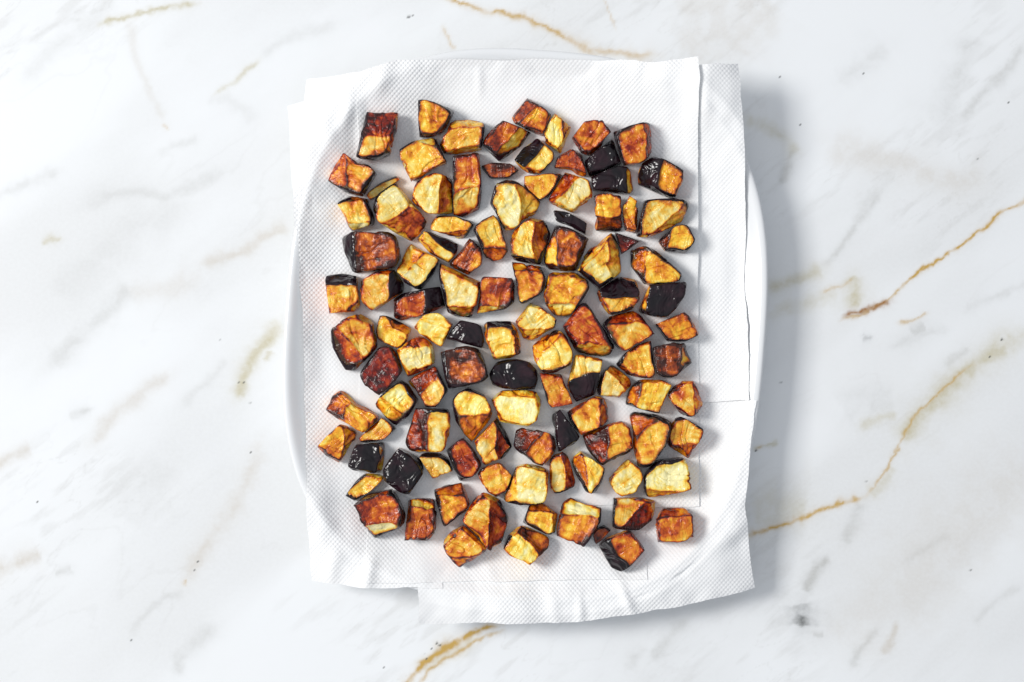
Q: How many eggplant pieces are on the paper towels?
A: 108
